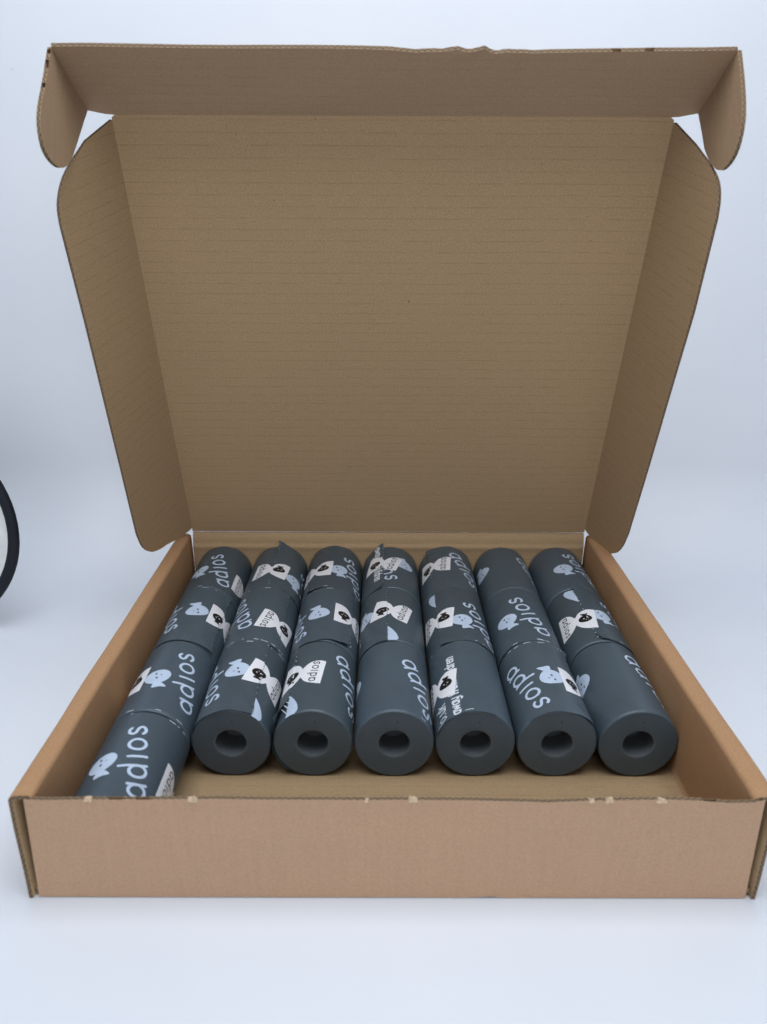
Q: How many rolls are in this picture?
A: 22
